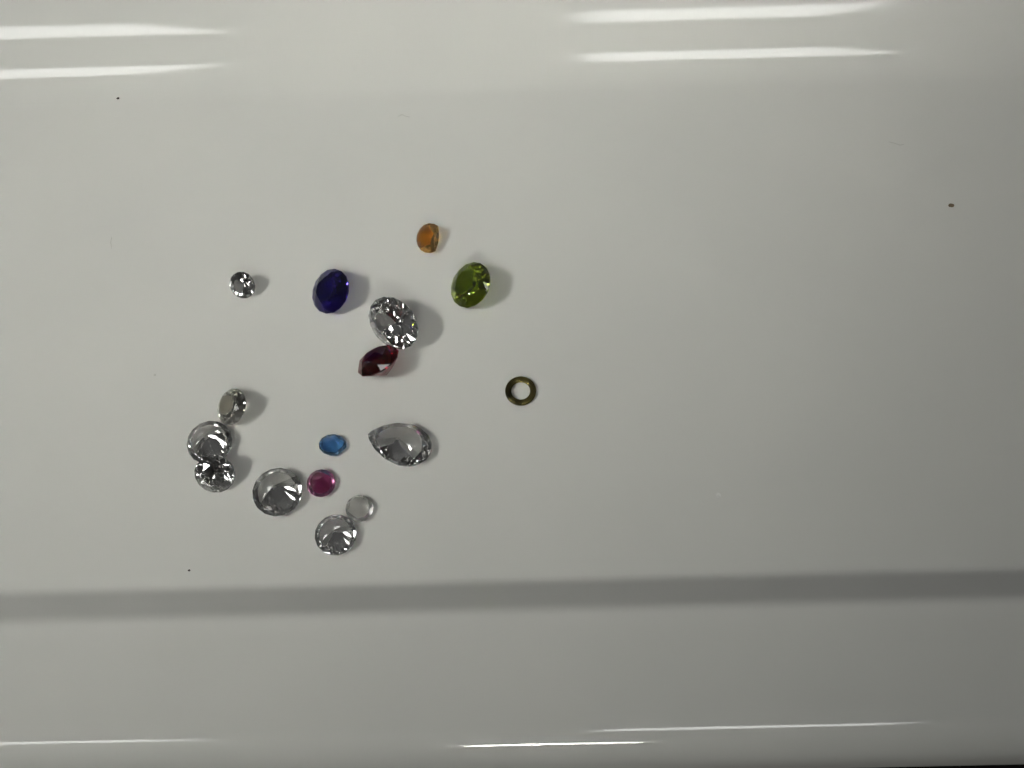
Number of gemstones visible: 15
